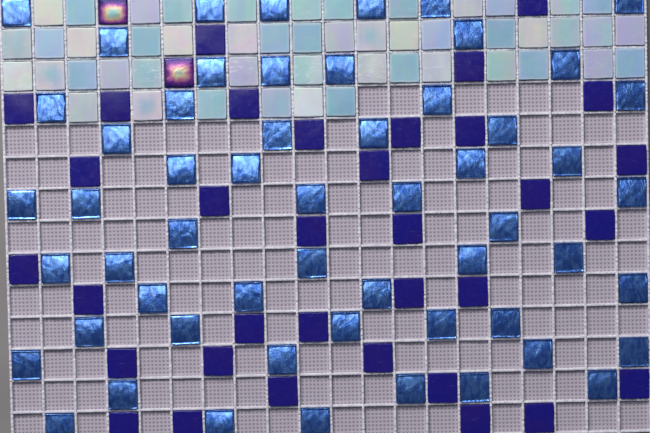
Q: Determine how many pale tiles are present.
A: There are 49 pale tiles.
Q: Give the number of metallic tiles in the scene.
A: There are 56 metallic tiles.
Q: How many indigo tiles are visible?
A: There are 34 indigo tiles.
